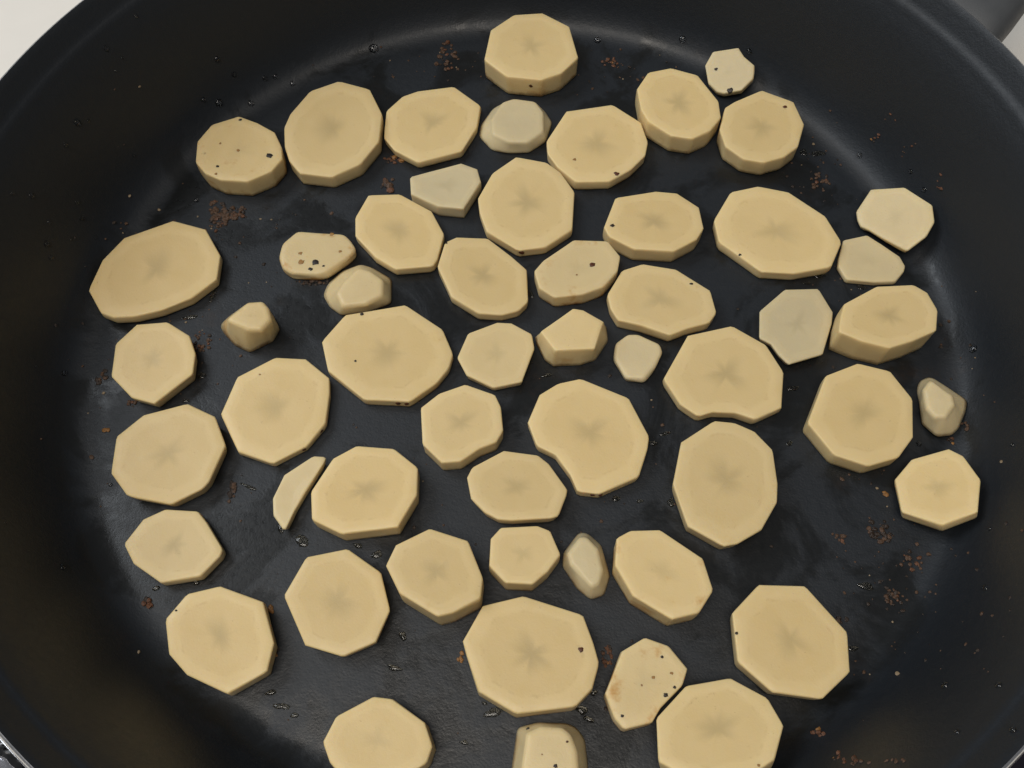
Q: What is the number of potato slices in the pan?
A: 55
